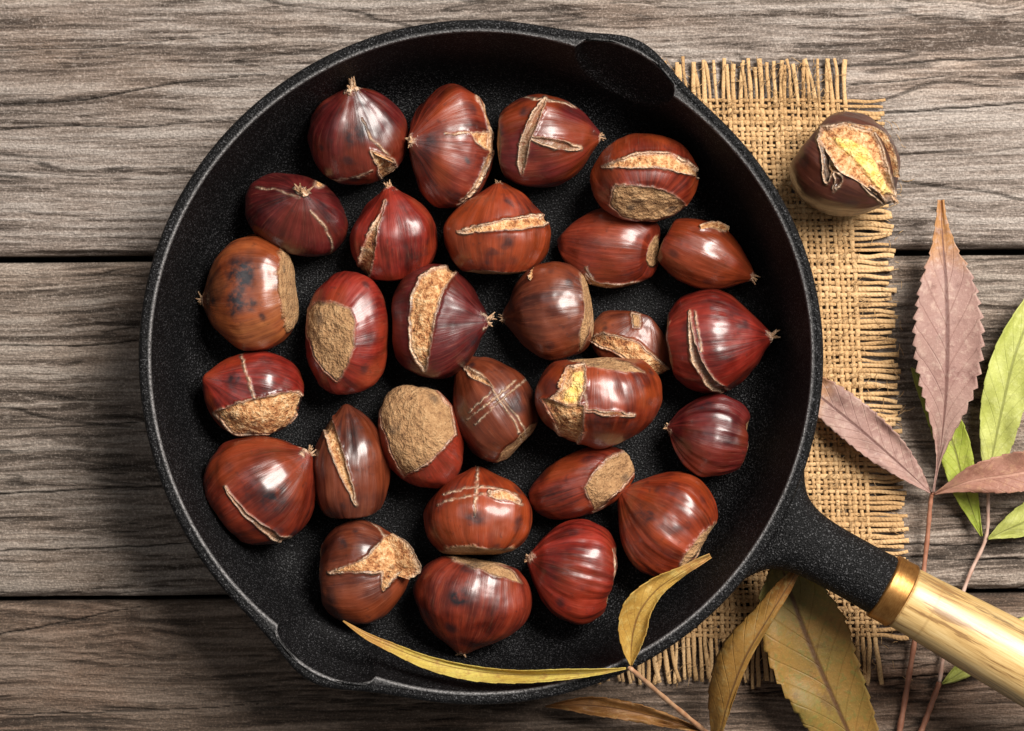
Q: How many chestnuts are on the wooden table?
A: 29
